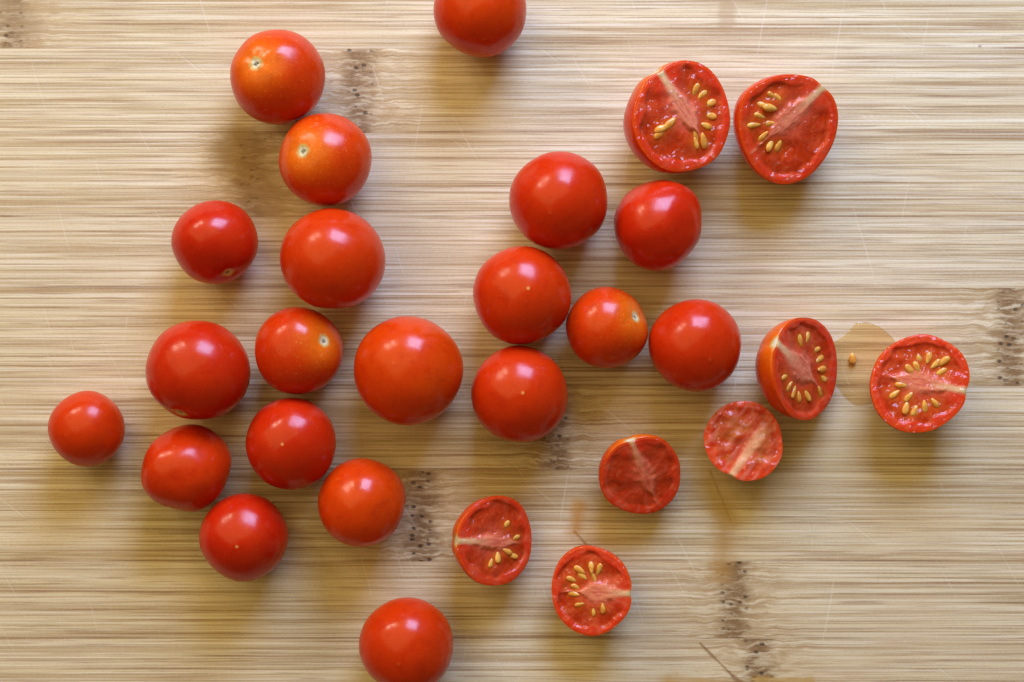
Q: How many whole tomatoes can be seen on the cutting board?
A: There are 20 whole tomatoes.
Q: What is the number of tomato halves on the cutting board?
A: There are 8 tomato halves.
